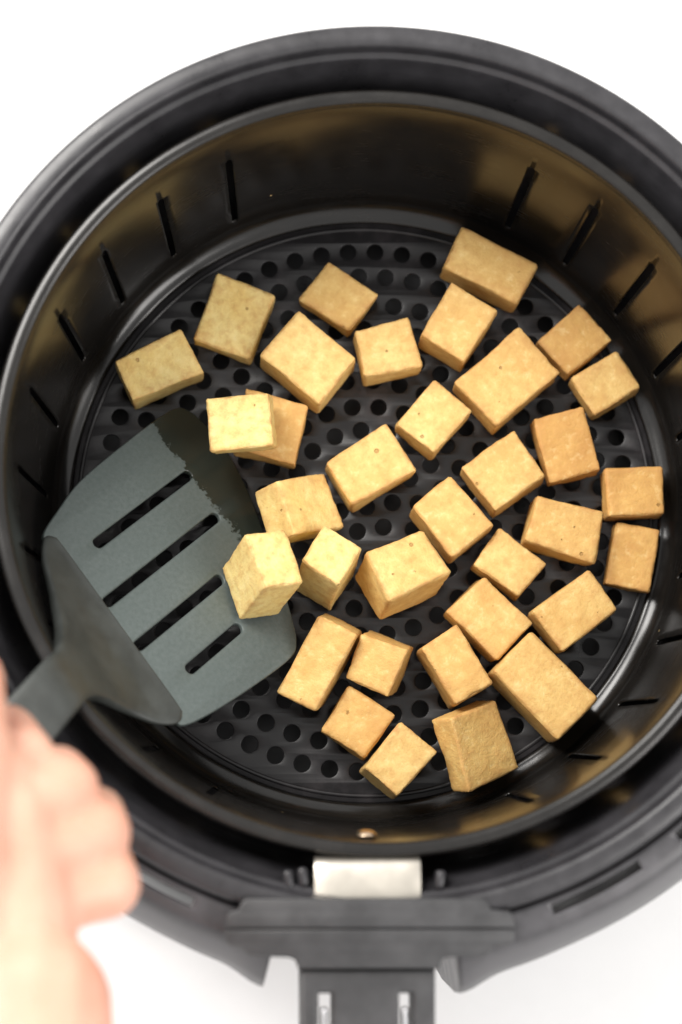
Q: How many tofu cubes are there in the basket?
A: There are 34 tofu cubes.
